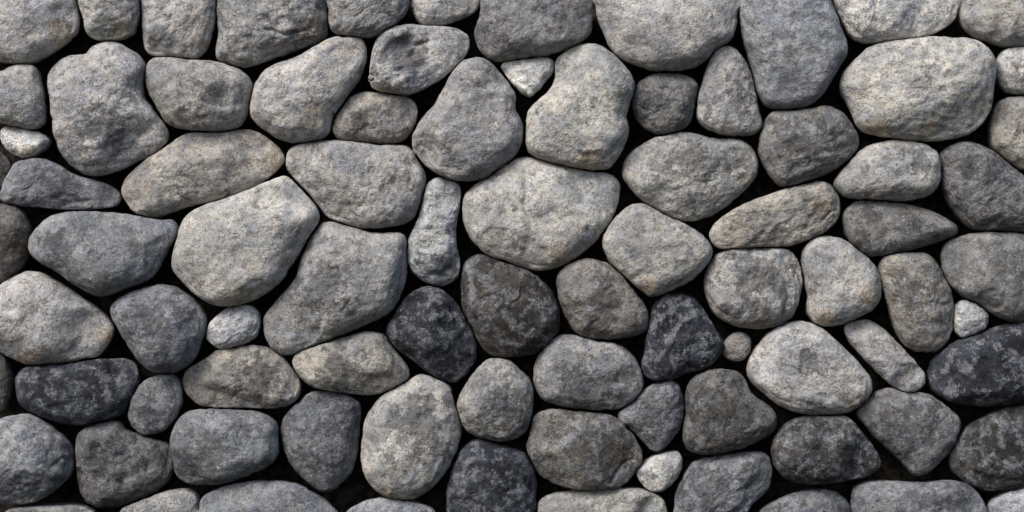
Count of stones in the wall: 88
